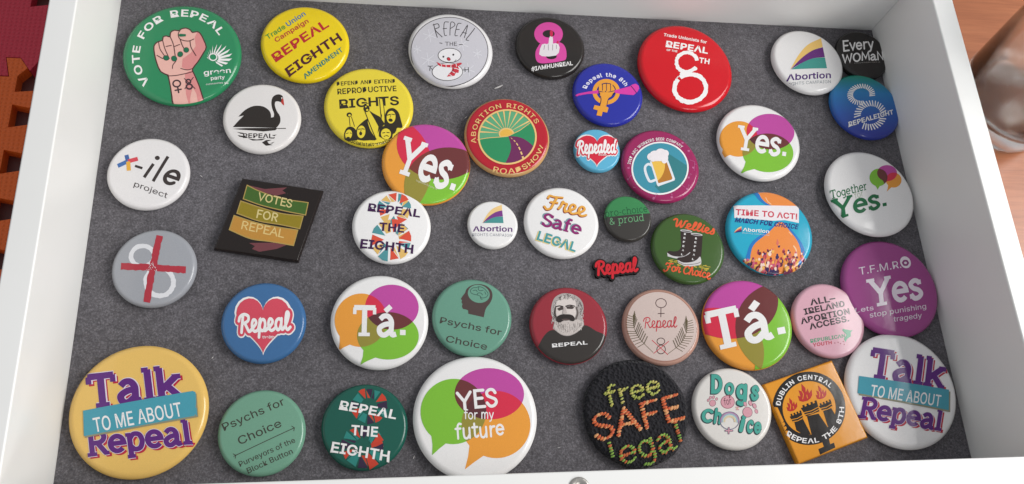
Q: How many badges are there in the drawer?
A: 43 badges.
